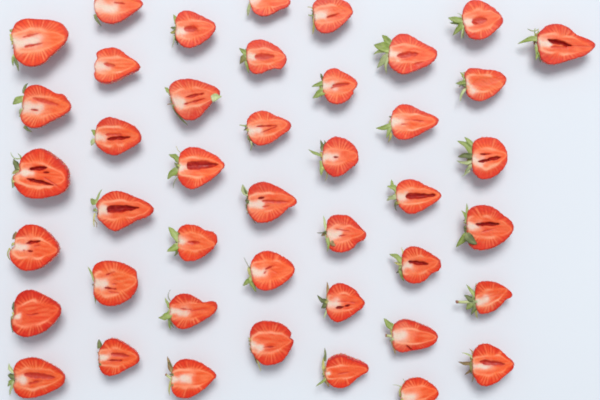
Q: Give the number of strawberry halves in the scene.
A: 43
